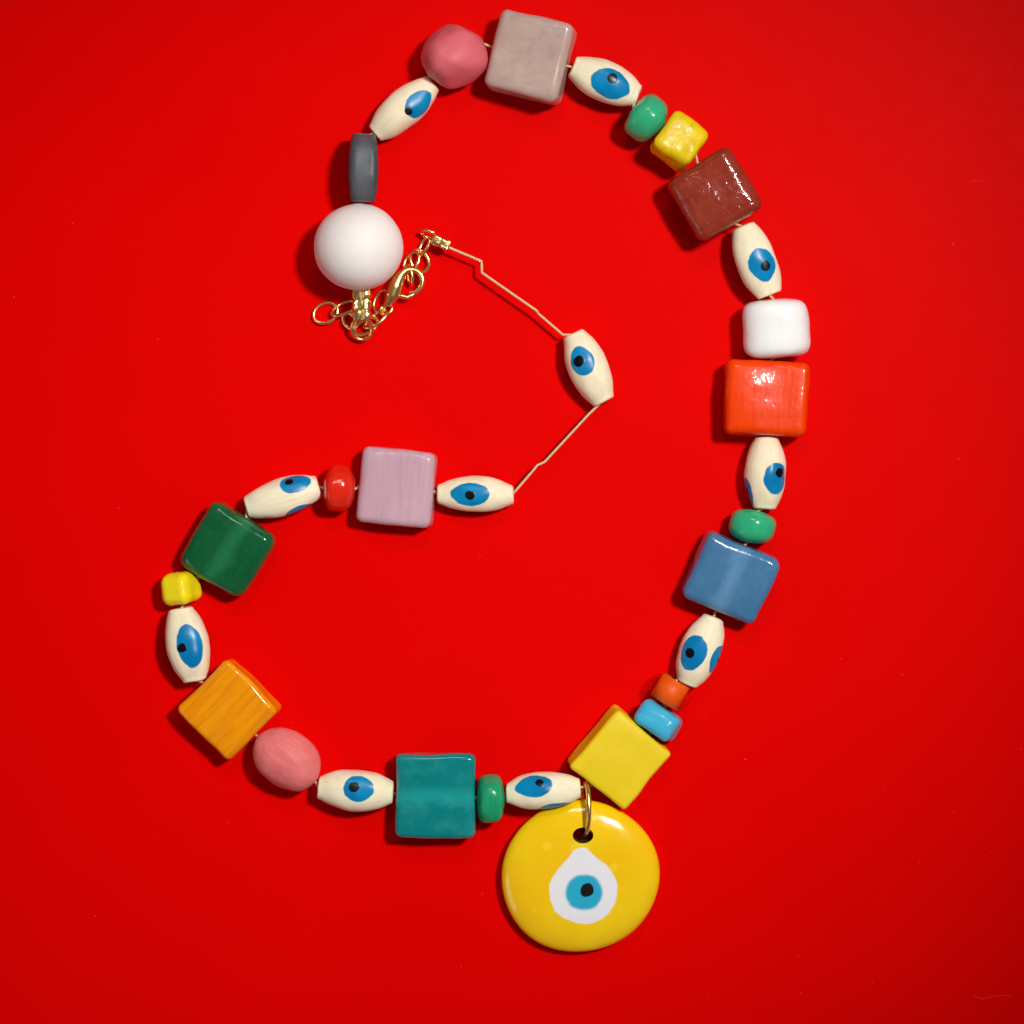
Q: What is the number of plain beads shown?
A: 22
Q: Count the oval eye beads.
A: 11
